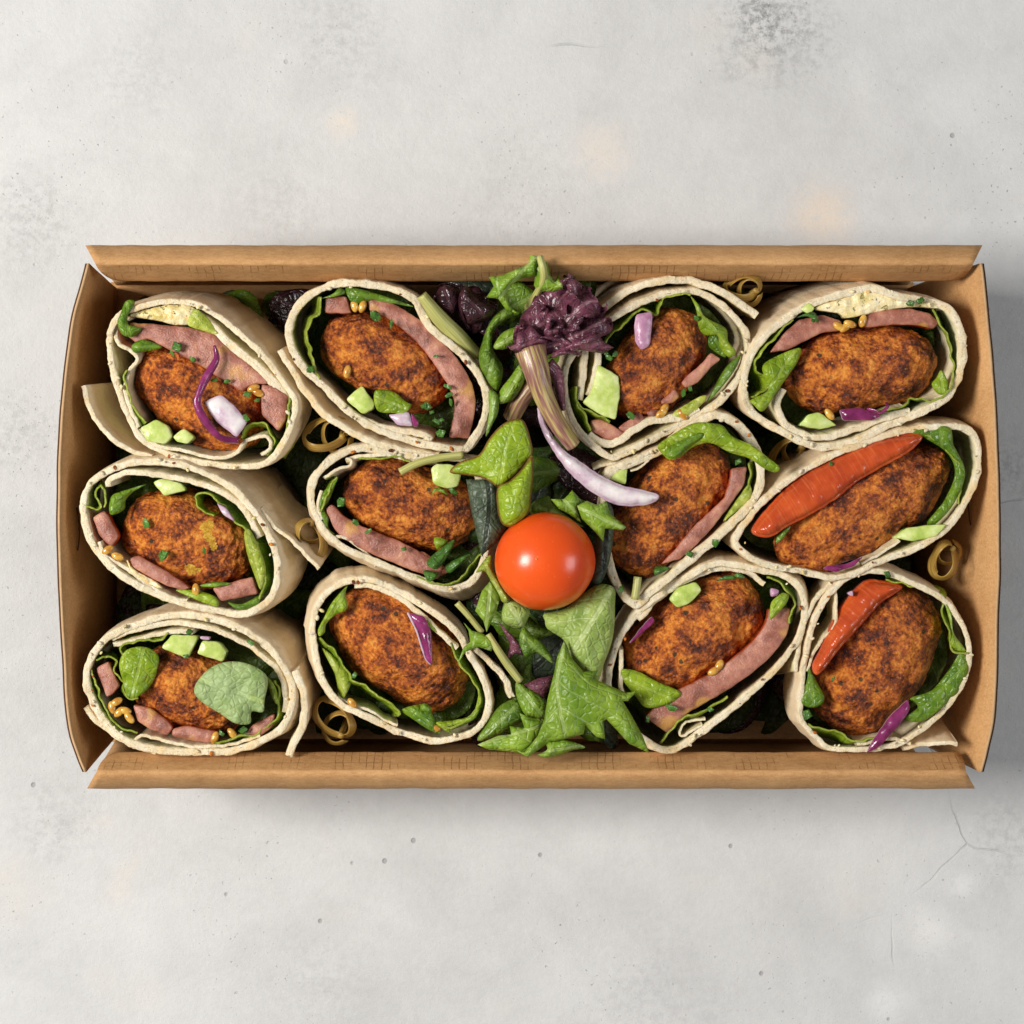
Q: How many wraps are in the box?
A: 12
